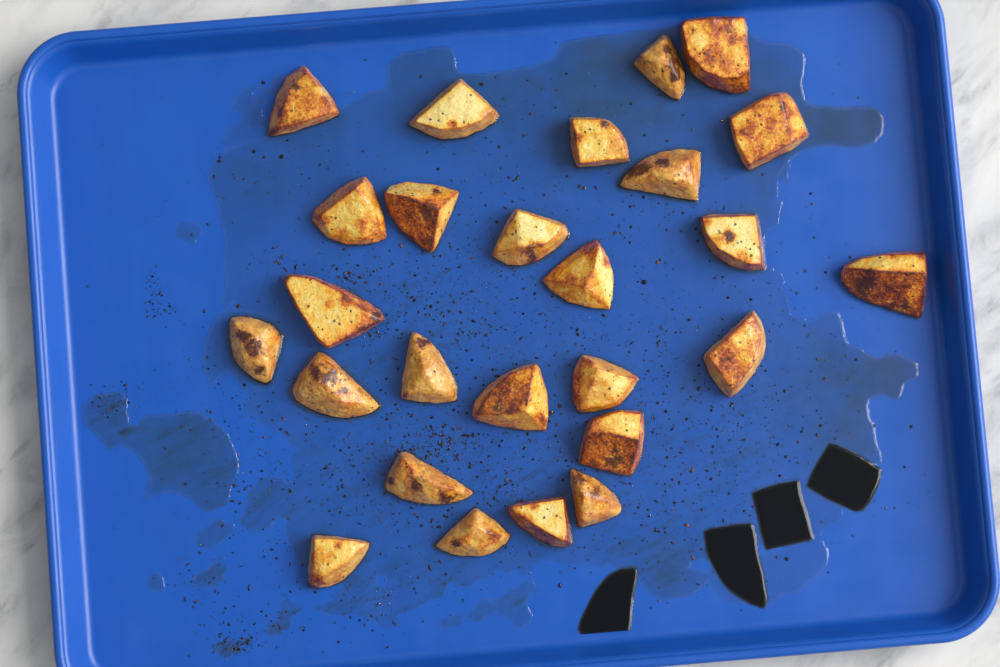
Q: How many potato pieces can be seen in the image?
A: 26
